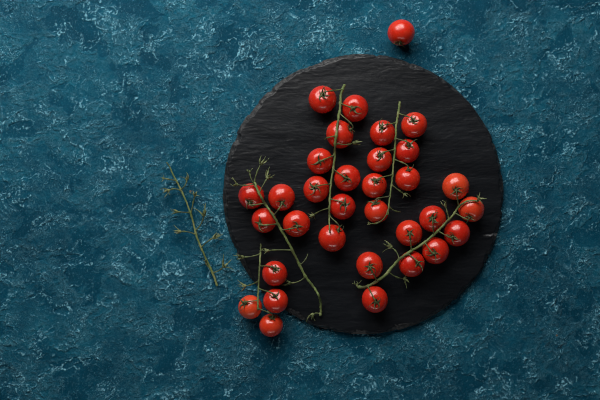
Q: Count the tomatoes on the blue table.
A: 33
